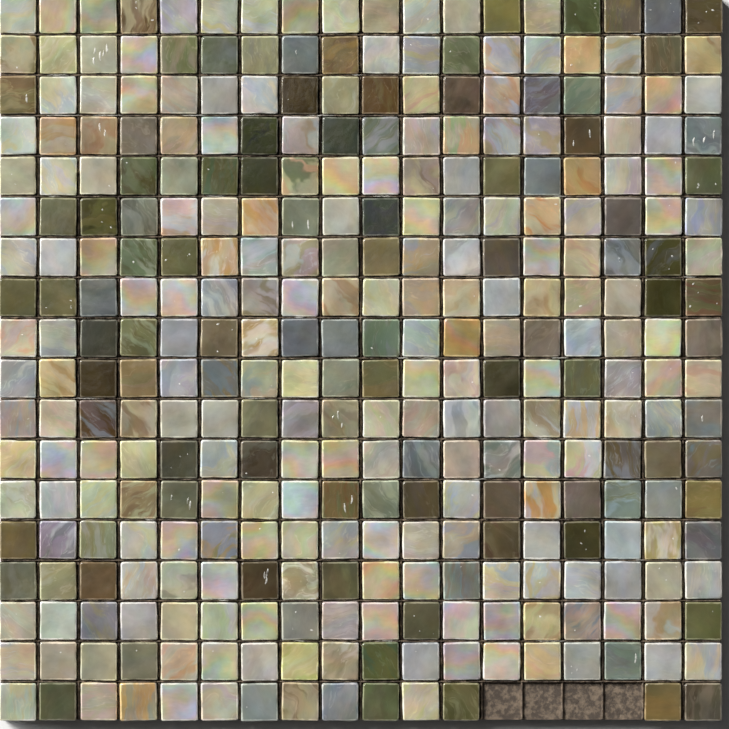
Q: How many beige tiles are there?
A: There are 133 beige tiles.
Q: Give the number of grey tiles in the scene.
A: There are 94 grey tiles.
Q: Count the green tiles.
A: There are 61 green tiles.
